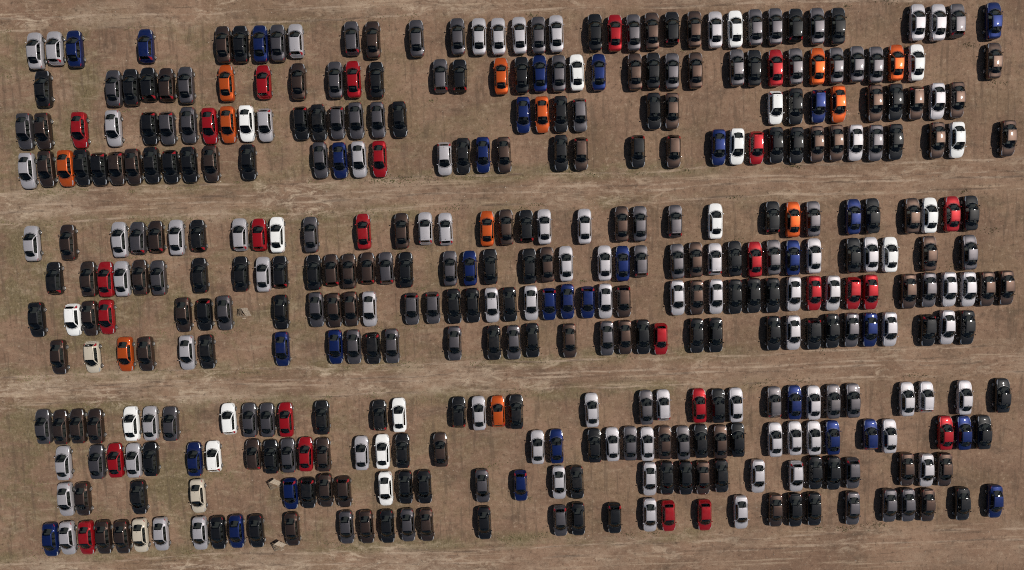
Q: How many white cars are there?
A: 18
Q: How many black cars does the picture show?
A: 101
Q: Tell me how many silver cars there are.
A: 76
